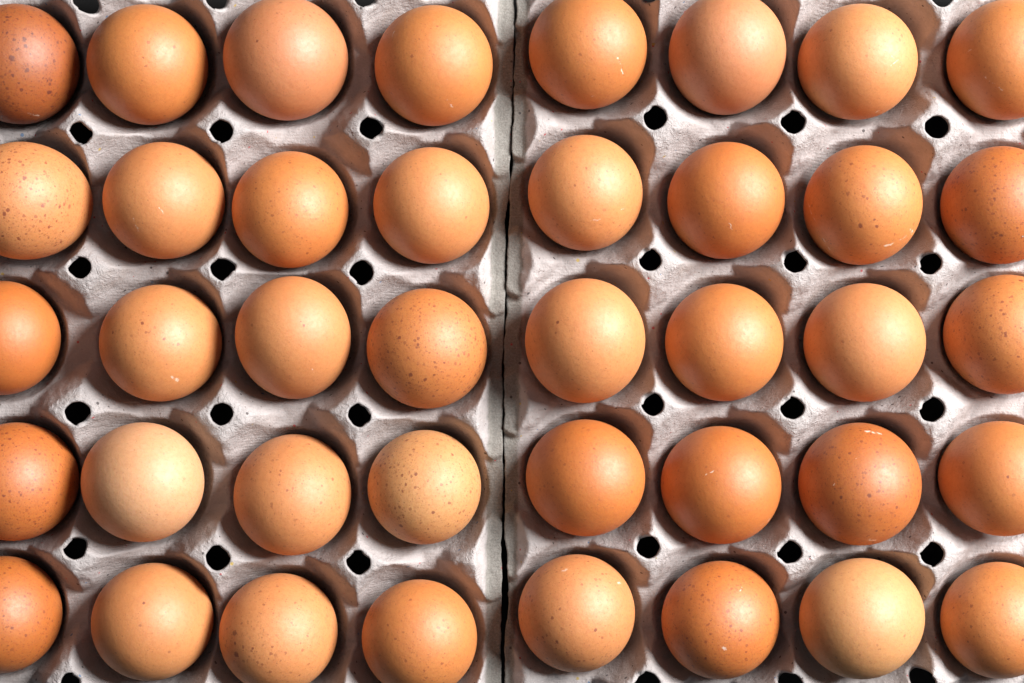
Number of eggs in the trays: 40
